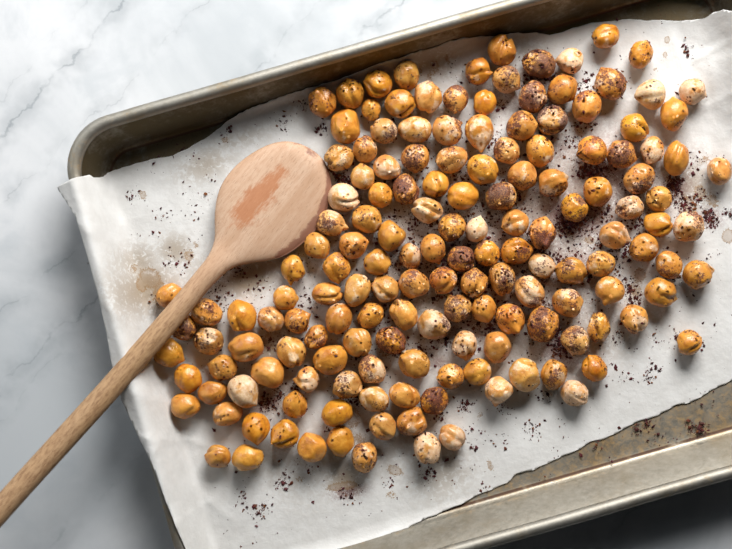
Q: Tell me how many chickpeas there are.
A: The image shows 159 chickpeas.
